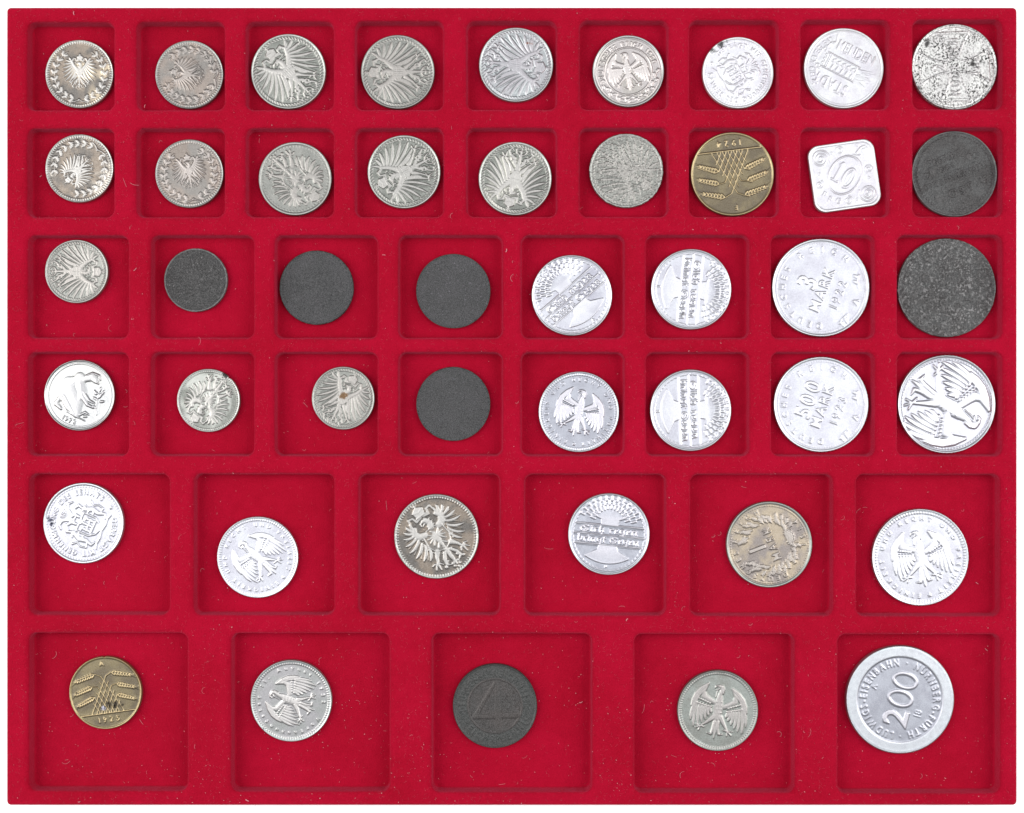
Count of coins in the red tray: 45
